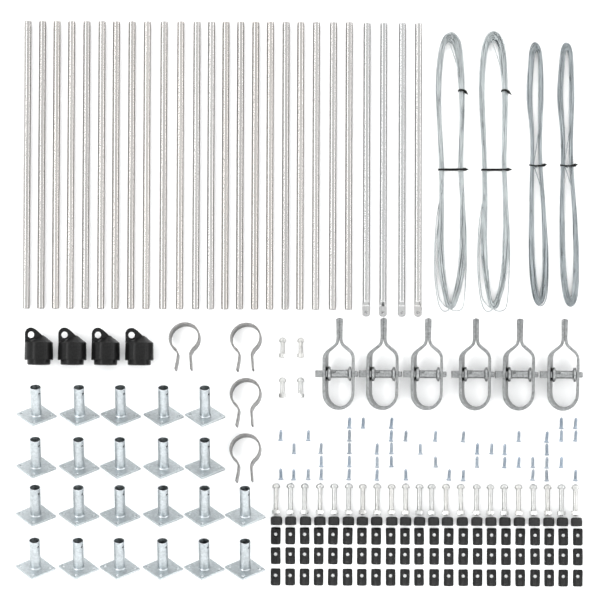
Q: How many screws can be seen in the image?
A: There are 49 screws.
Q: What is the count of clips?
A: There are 66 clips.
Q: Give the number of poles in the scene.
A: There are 26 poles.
